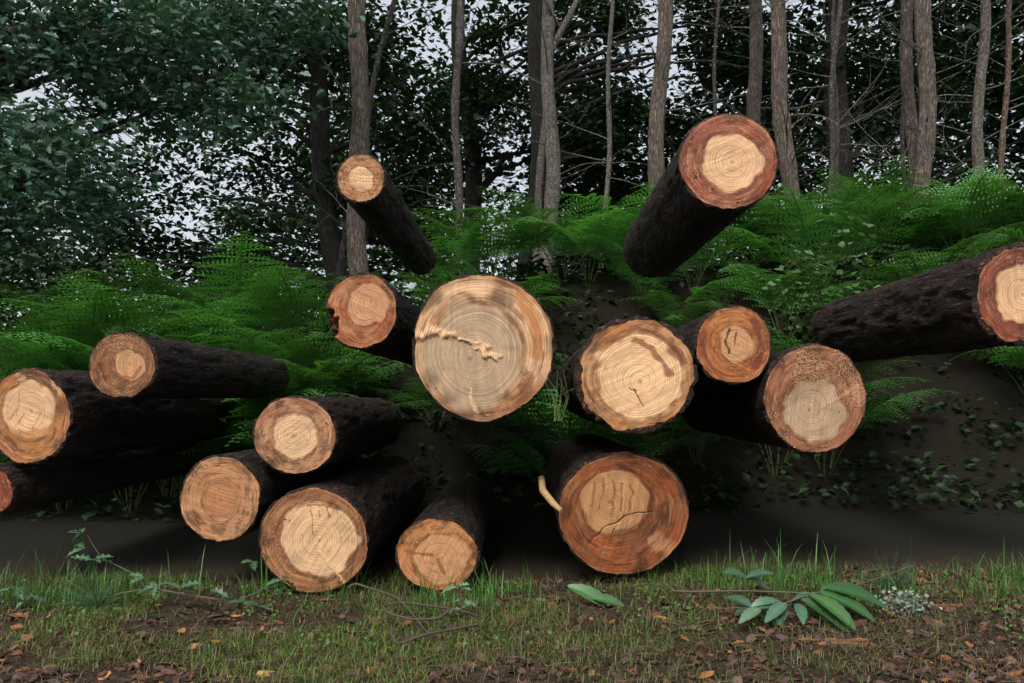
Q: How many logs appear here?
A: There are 16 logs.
